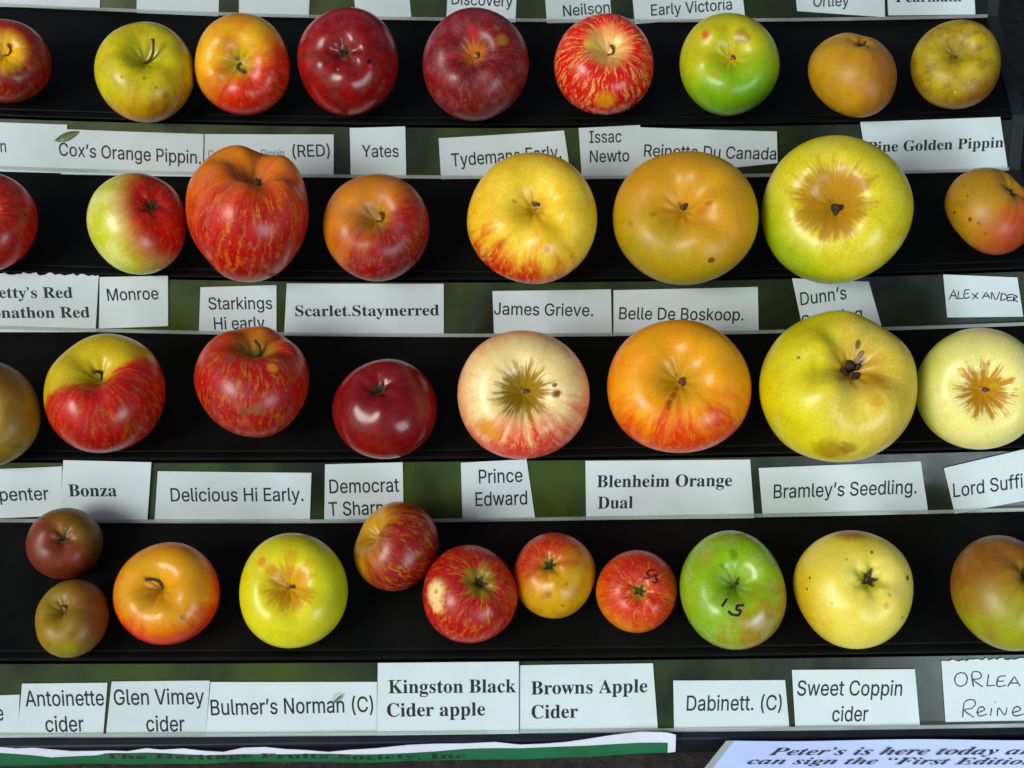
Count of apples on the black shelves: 36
